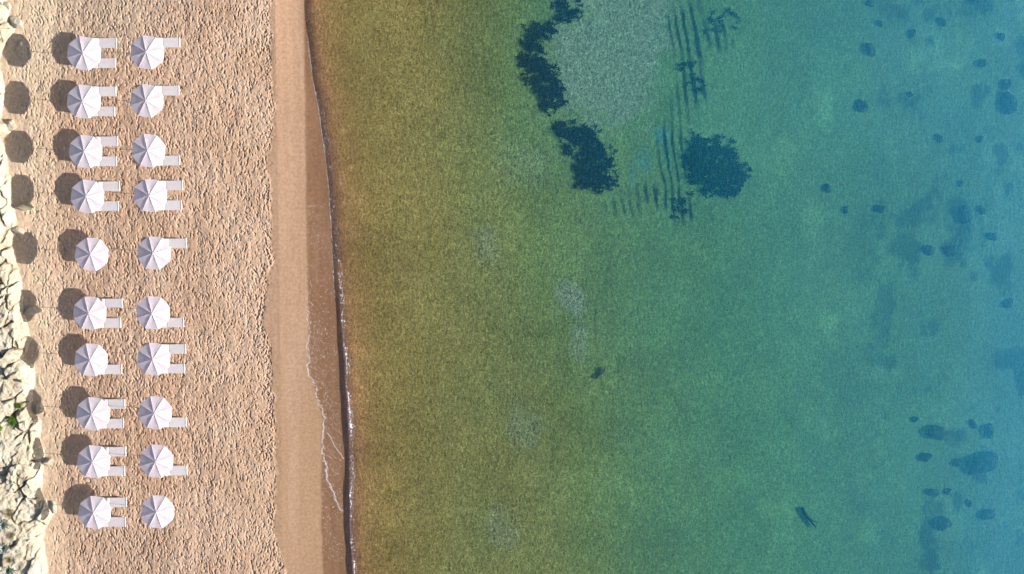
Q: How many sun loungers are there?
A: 28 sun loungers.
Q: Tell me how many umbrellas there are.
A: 20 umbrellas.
